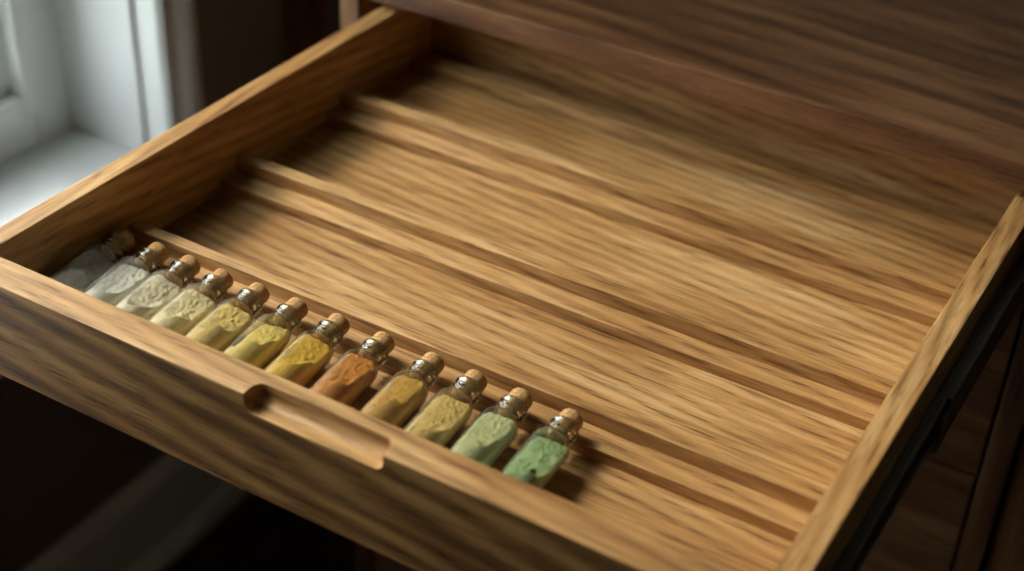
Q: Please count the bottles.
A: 12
